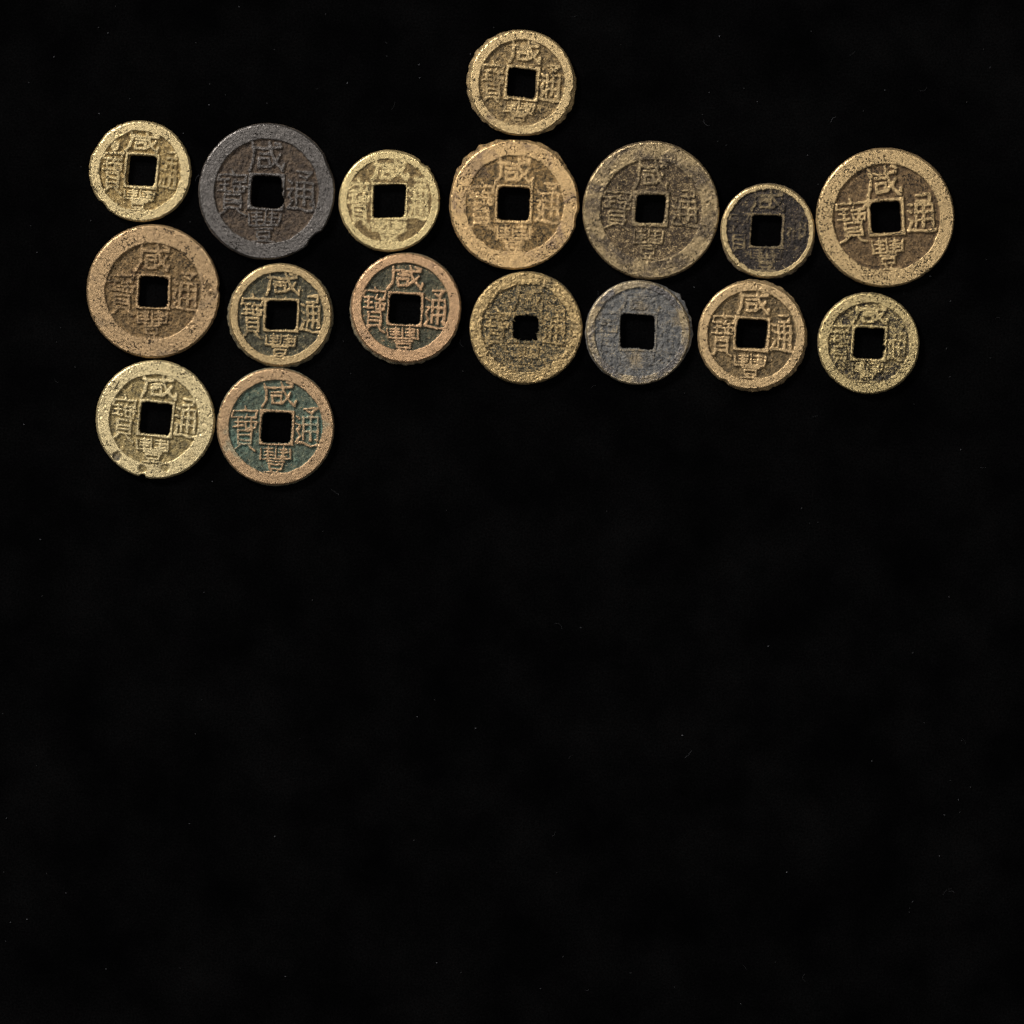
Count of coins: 17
